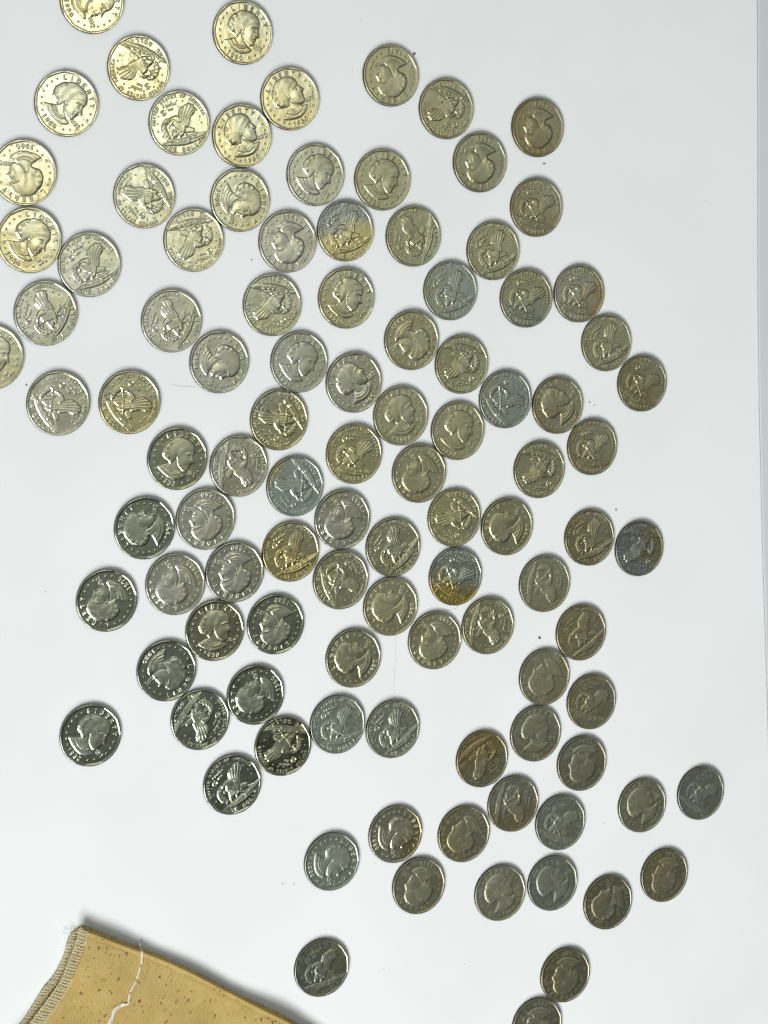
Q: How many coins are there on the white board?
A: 103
